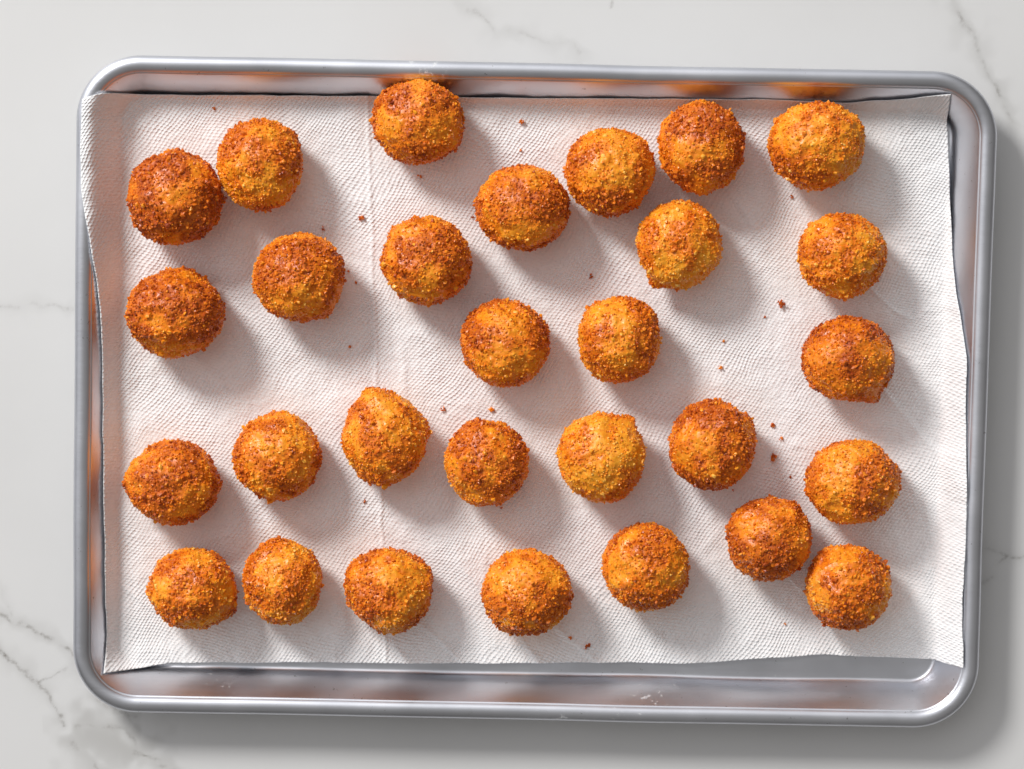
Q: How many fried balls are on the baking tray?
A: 29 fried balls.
